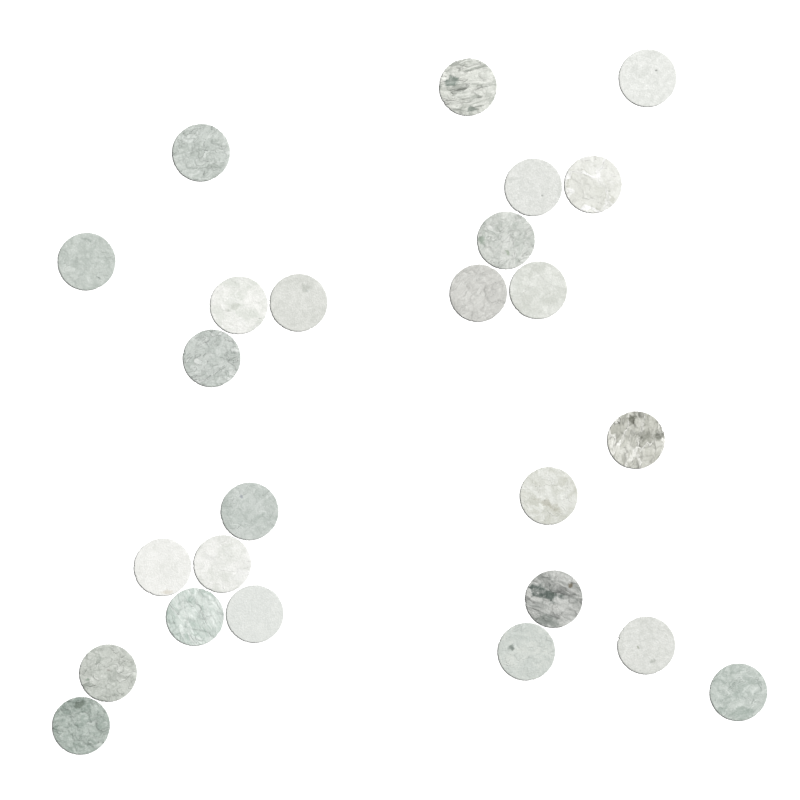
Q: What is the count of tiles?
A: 25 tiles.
